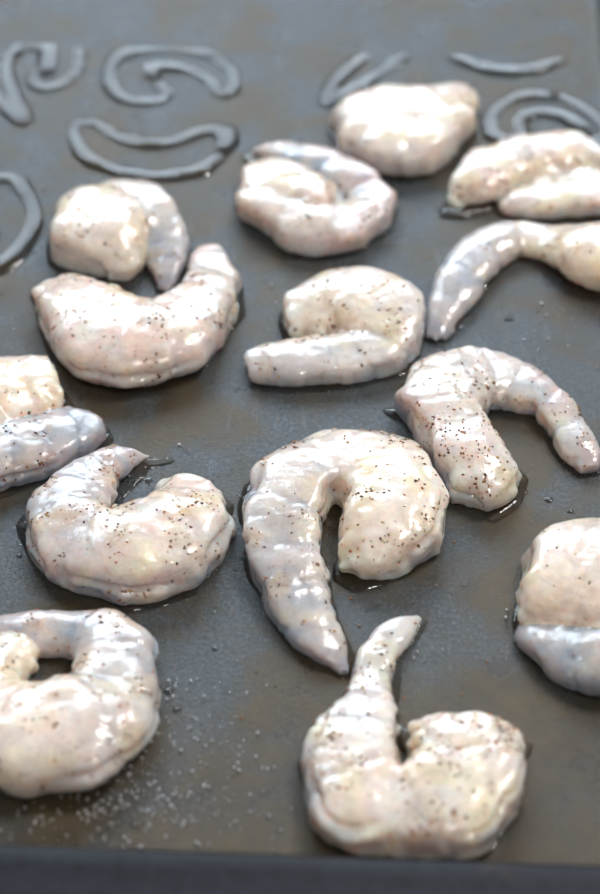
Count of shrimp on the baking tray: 14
